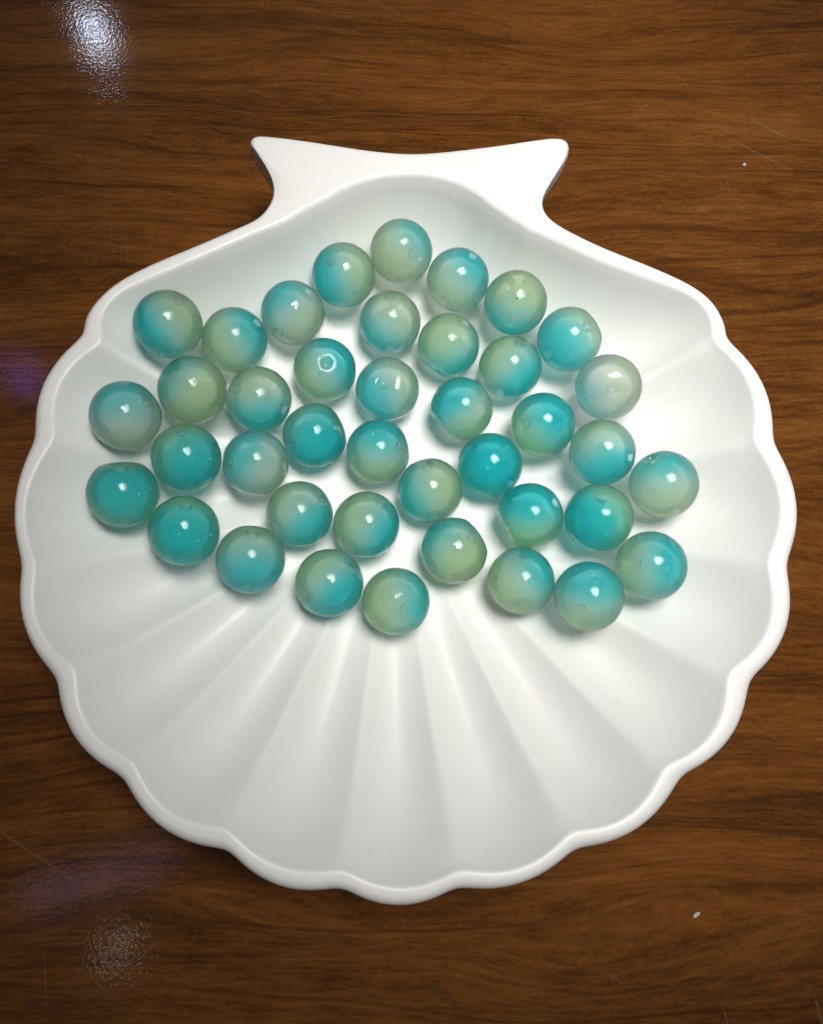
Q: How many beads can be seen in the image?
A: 40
